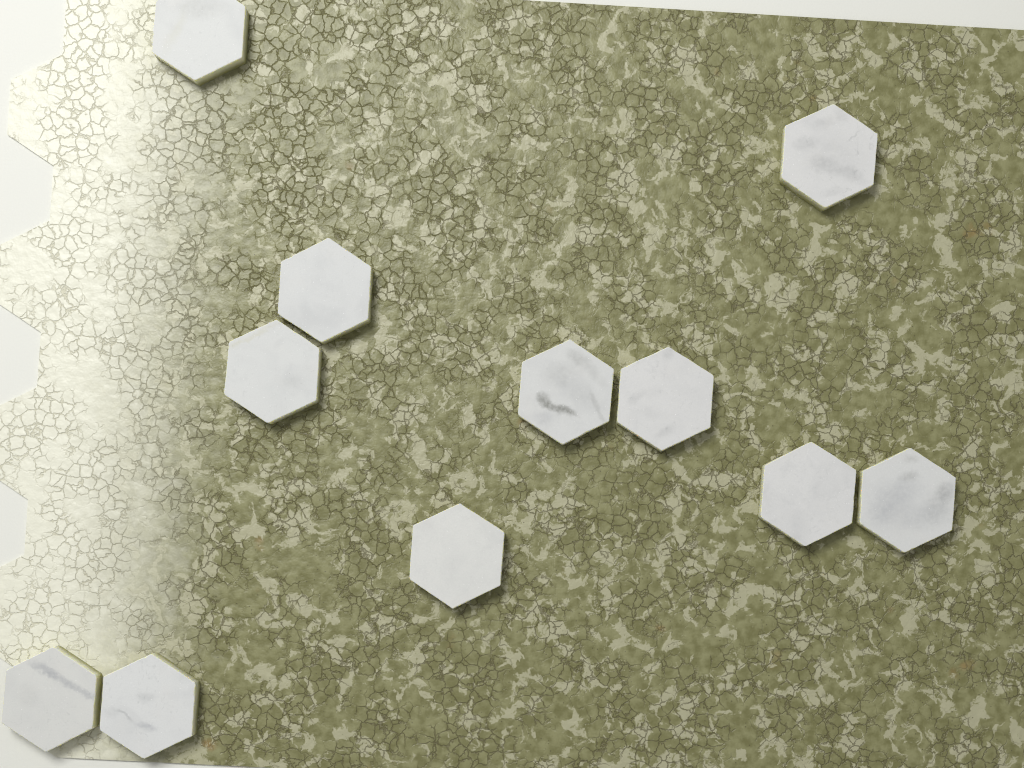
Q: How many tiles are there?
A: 11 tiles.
